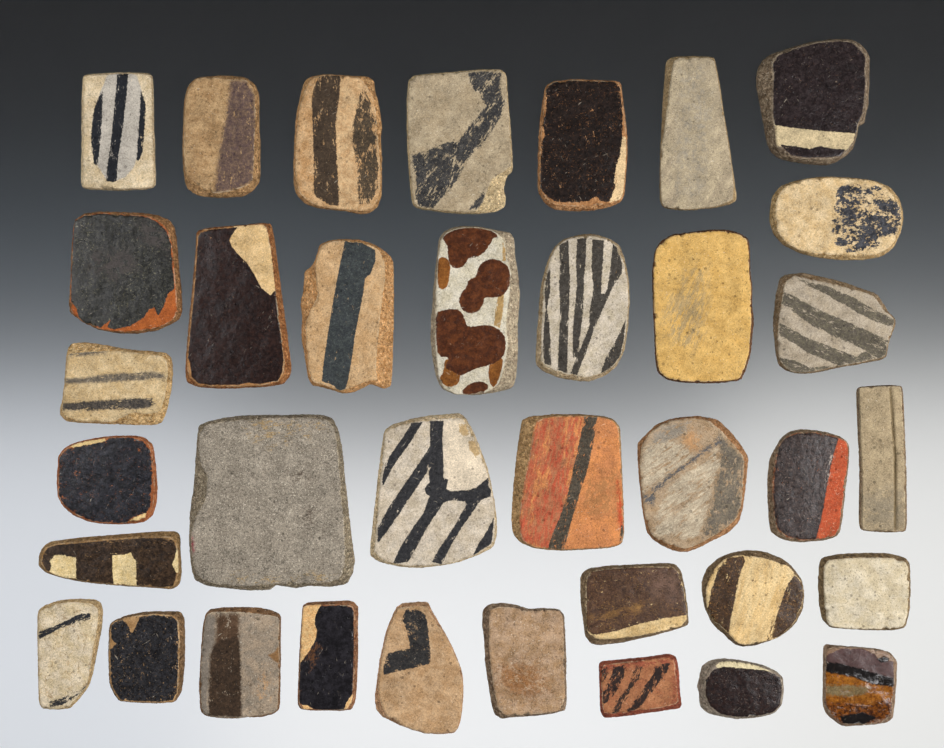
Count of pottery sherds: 36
